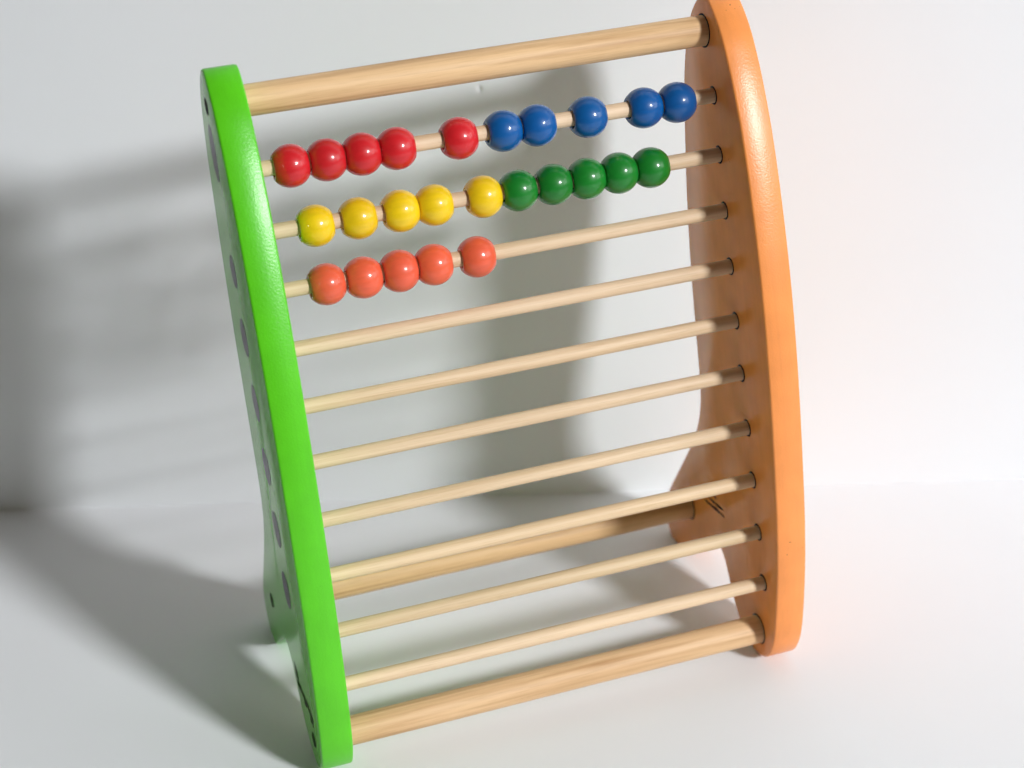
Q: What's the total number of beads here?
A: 25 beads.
